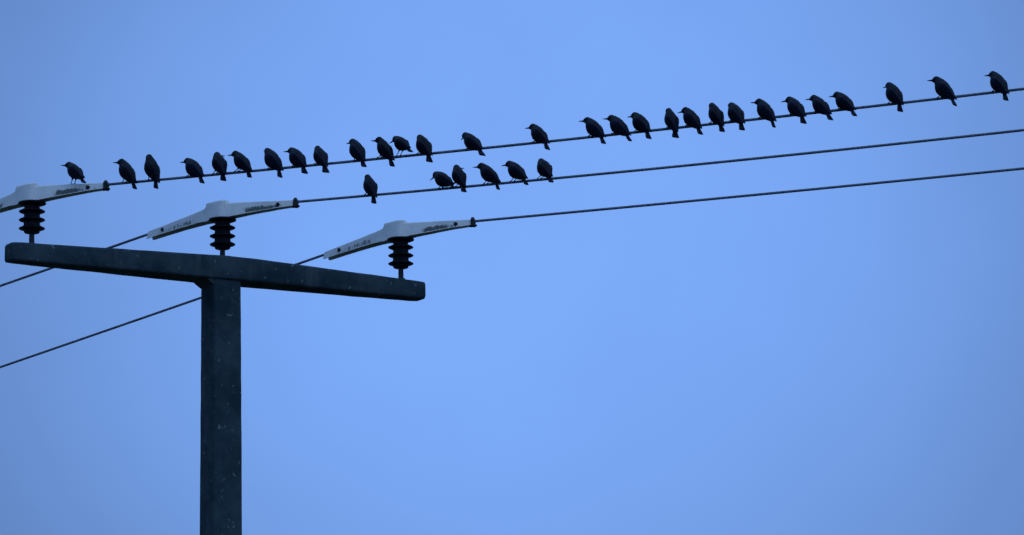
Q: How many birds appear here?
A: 35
